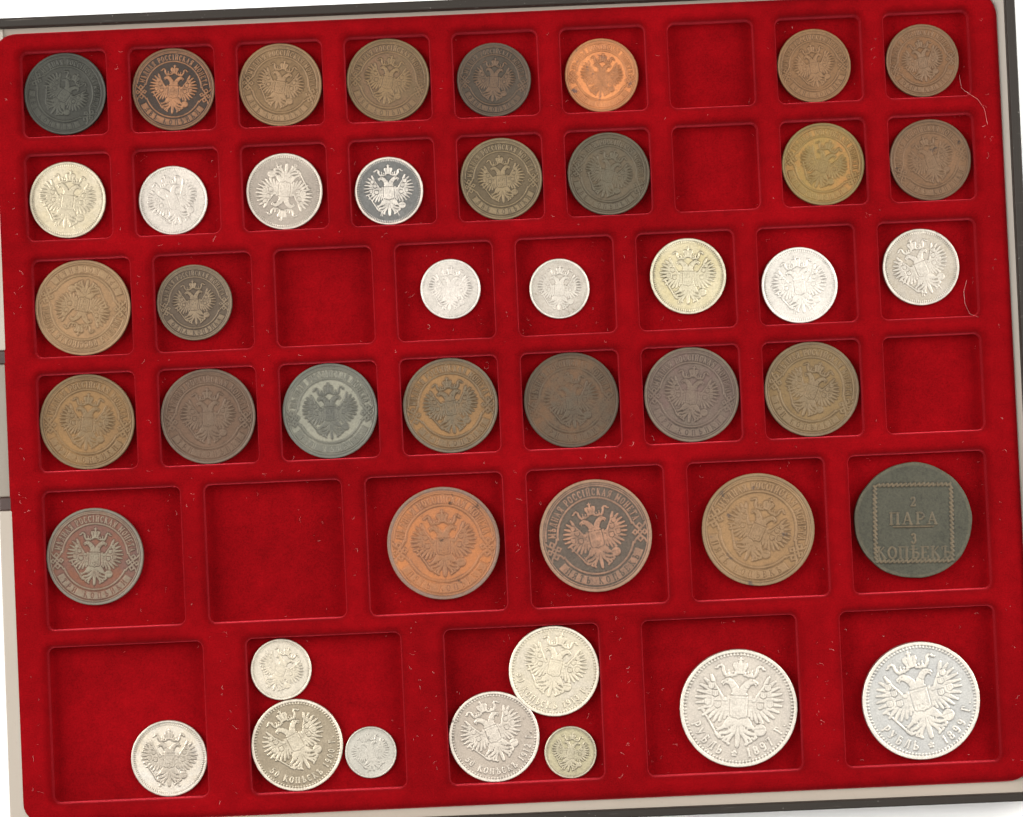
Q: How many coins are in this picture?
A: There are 44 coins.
